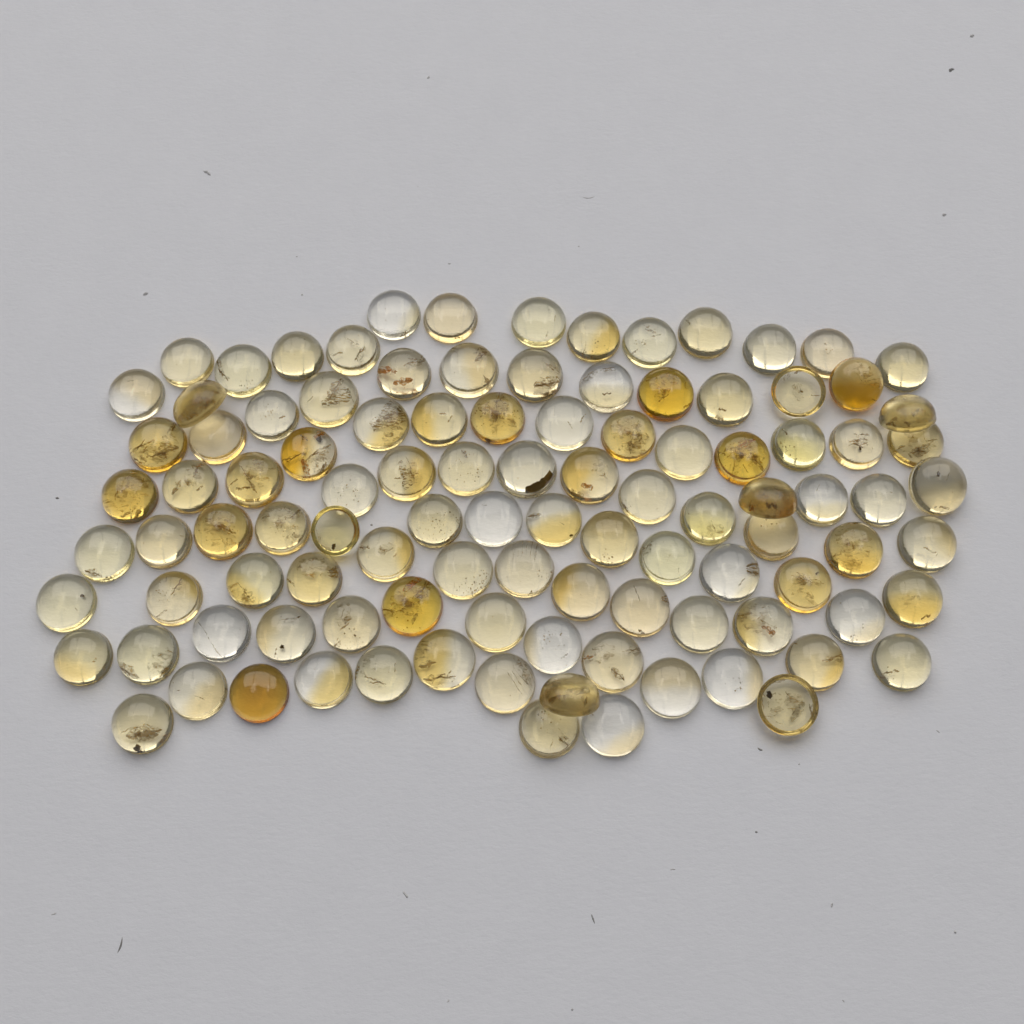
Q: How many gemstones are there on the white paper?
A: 105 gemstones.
